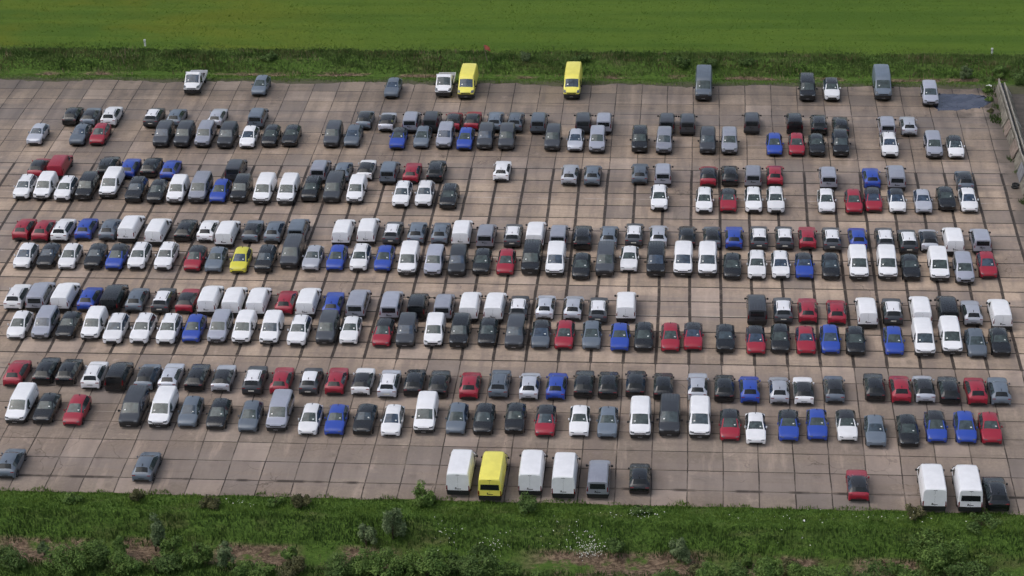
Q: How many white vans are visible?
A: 48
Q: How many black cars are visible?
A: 53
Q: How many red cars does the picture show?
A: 38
